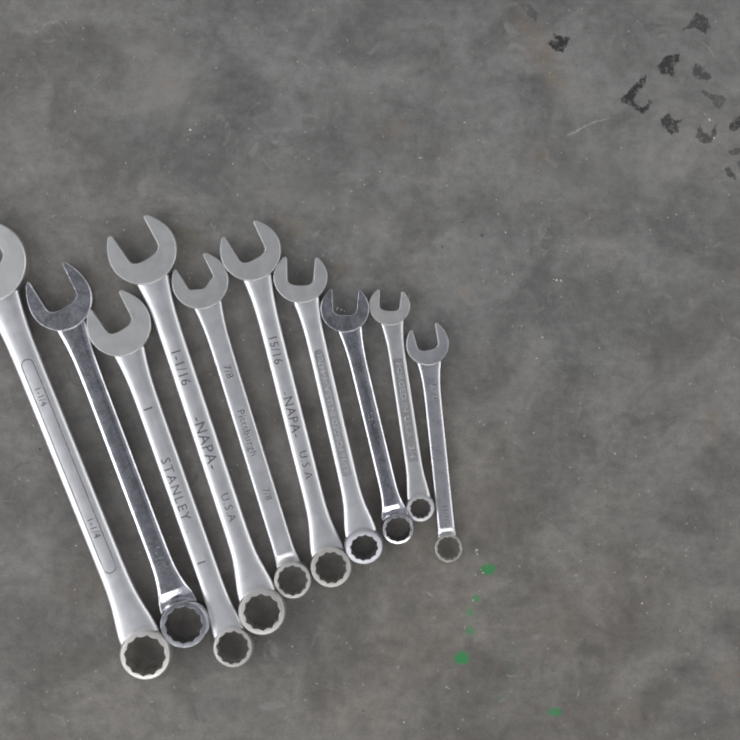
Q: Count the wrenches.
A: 10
